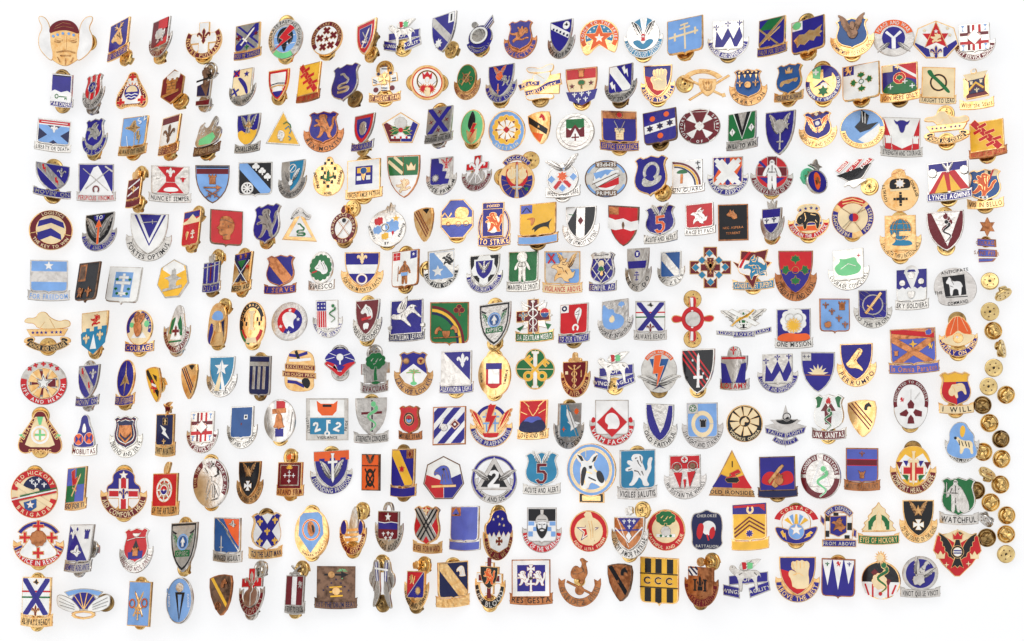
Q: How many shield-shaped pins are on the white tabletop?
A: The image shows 169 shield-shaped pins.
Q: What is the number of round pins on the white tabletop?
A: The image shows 34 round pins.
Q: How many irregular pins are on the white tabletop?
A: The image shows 77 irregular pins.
